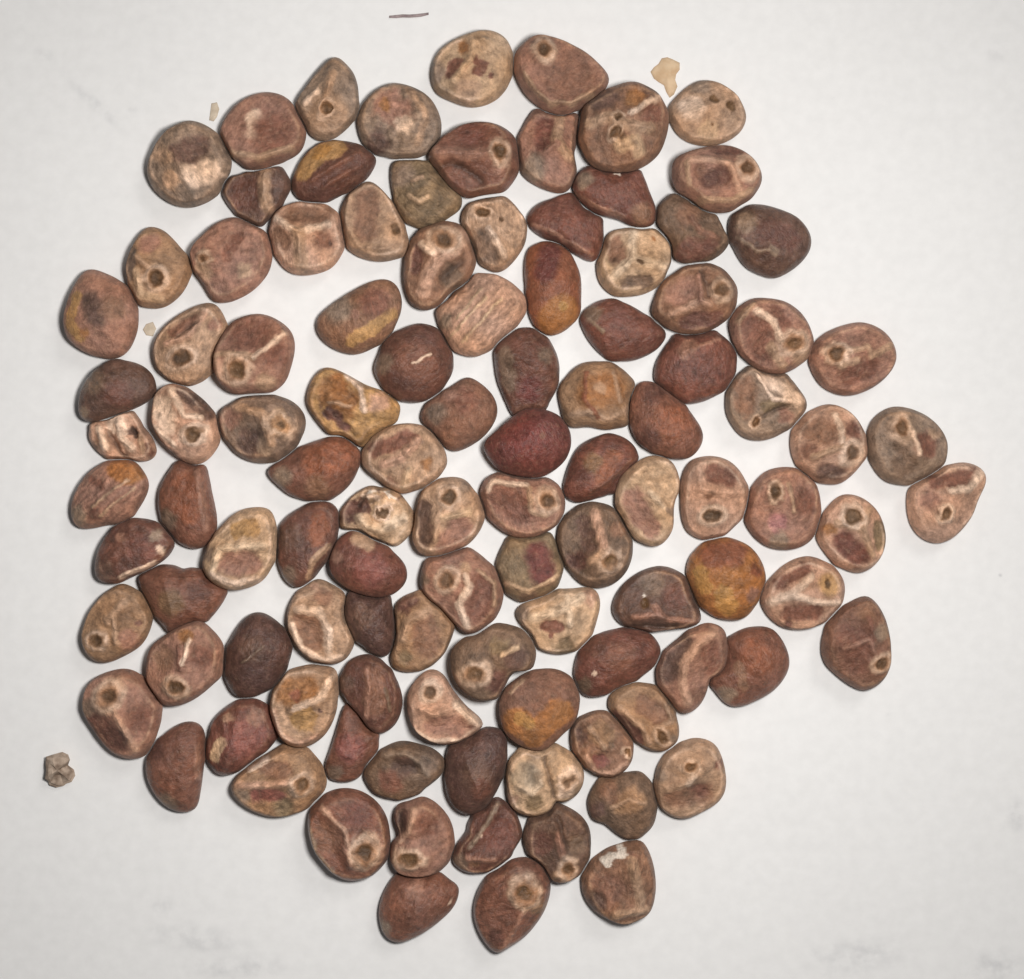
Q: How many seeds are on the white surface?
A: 109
